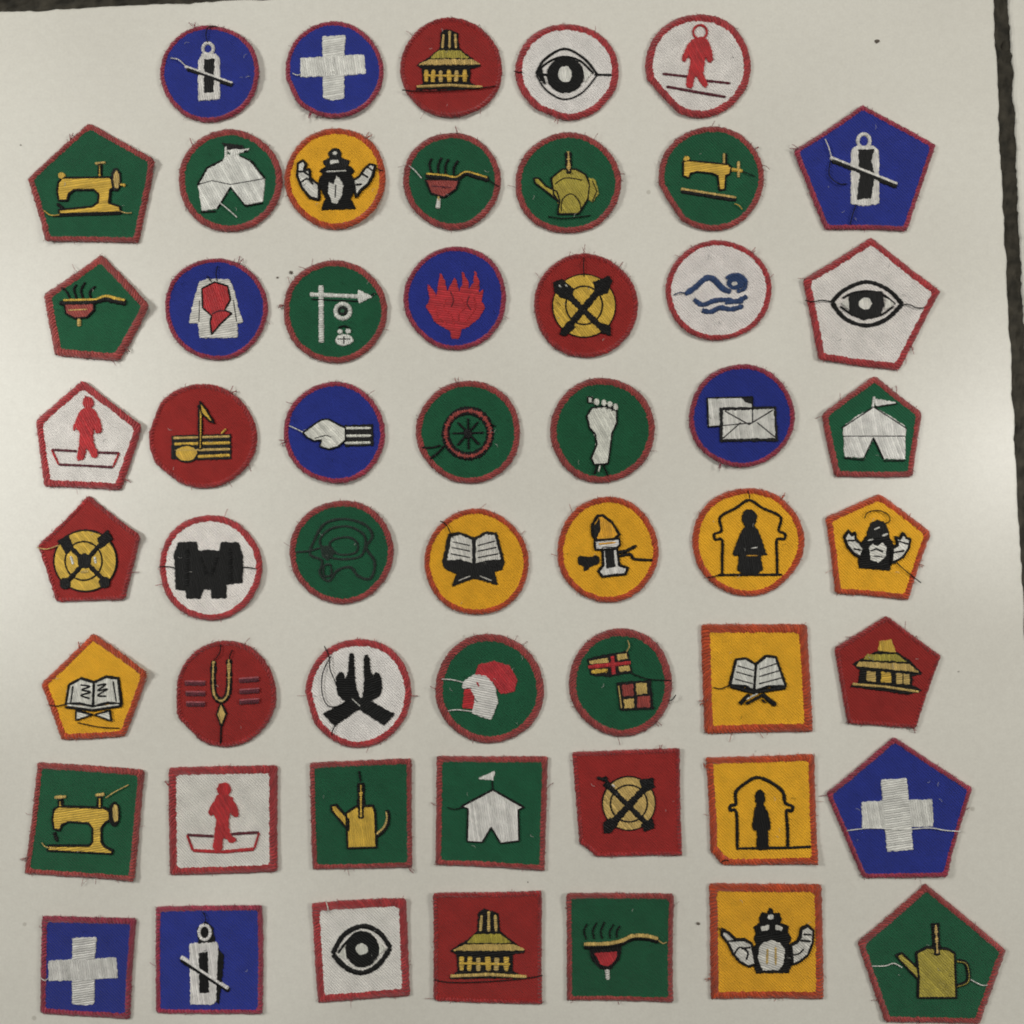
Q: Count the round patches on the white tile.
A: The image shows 29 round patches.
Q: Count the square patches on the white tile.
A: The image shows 13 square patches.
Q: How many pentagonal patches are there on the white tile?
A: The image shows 12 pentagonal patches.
